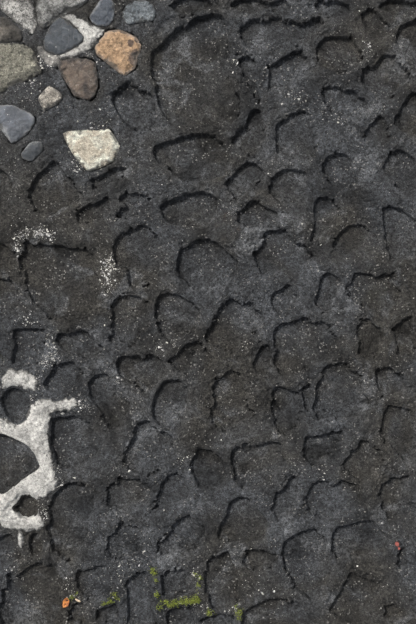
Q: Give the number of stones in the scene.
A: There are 13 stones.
